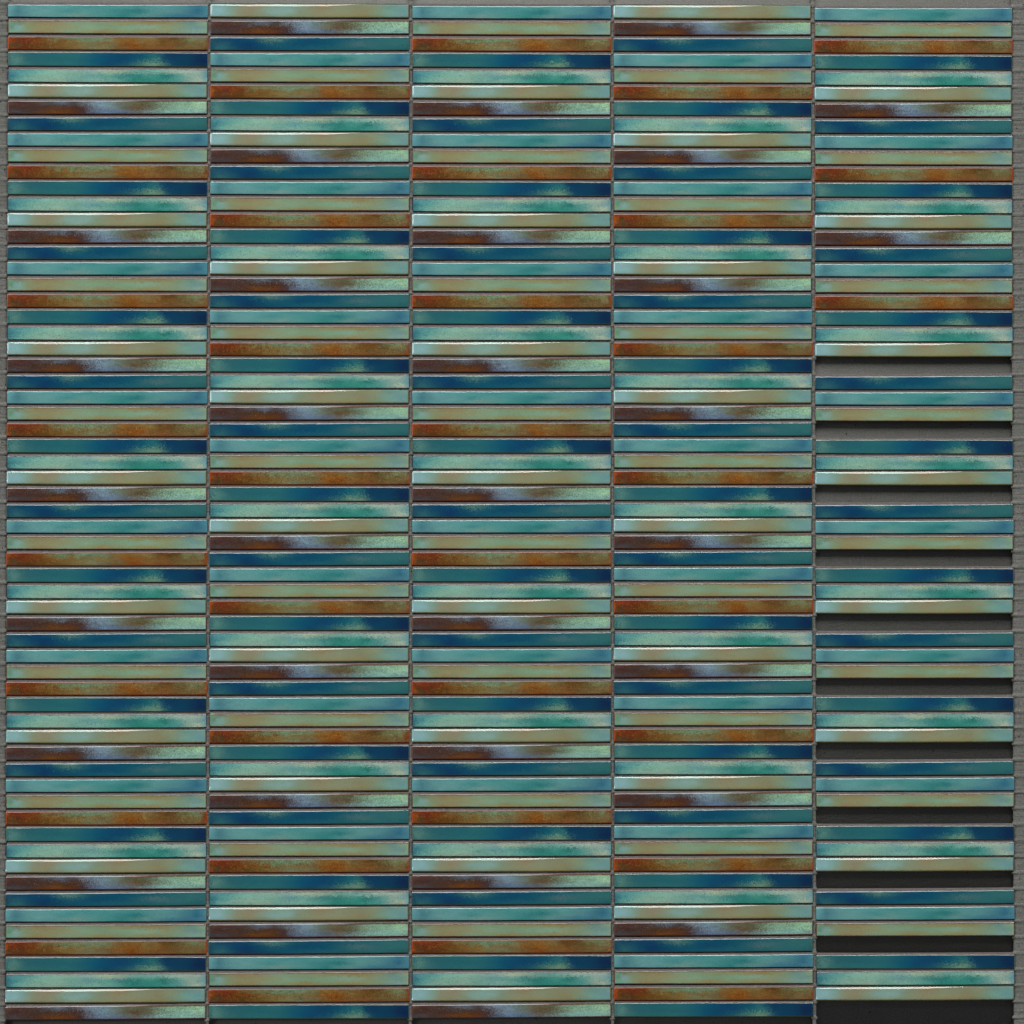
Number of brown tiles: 69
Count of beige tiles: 80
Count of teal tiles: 78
